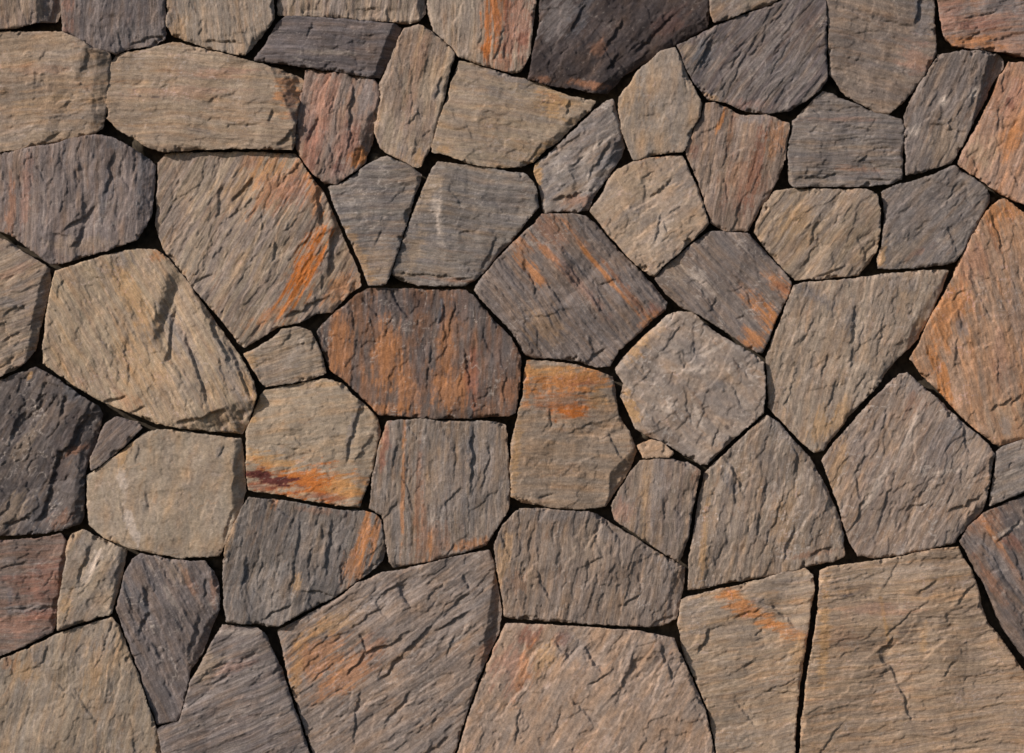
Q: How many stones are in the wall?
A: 61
